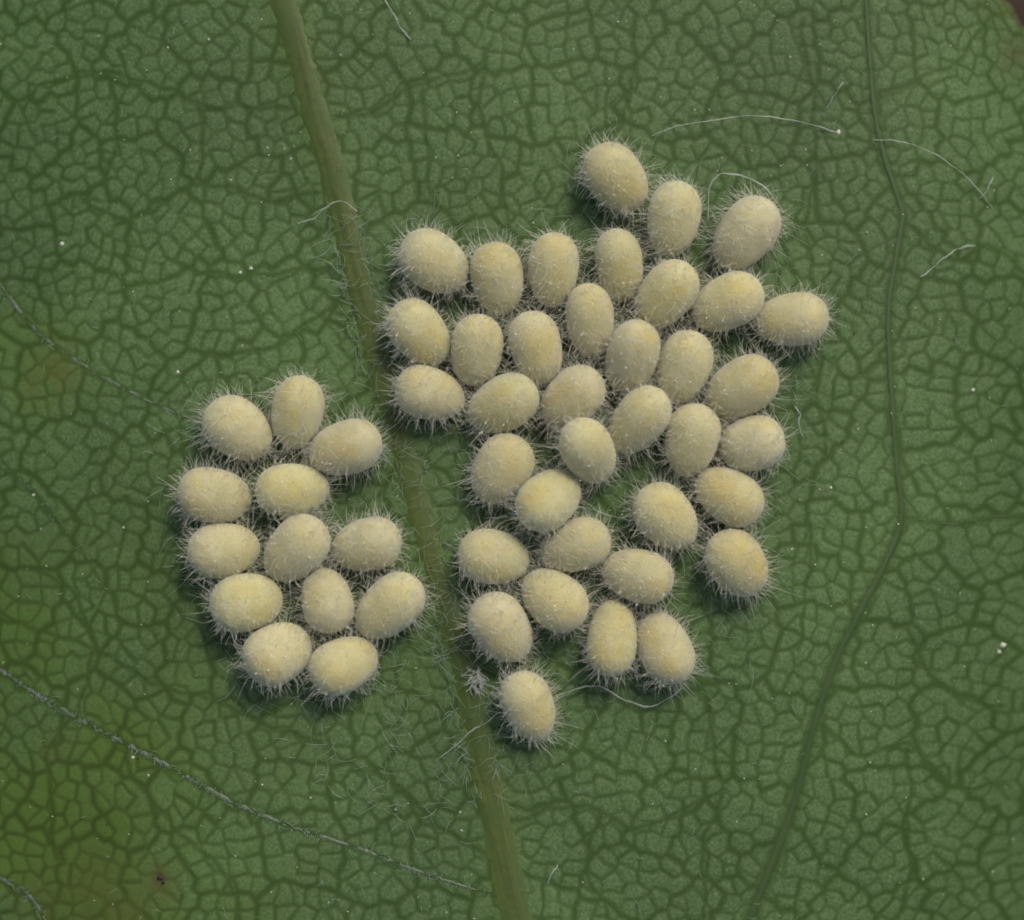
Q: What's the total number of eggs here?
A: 50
